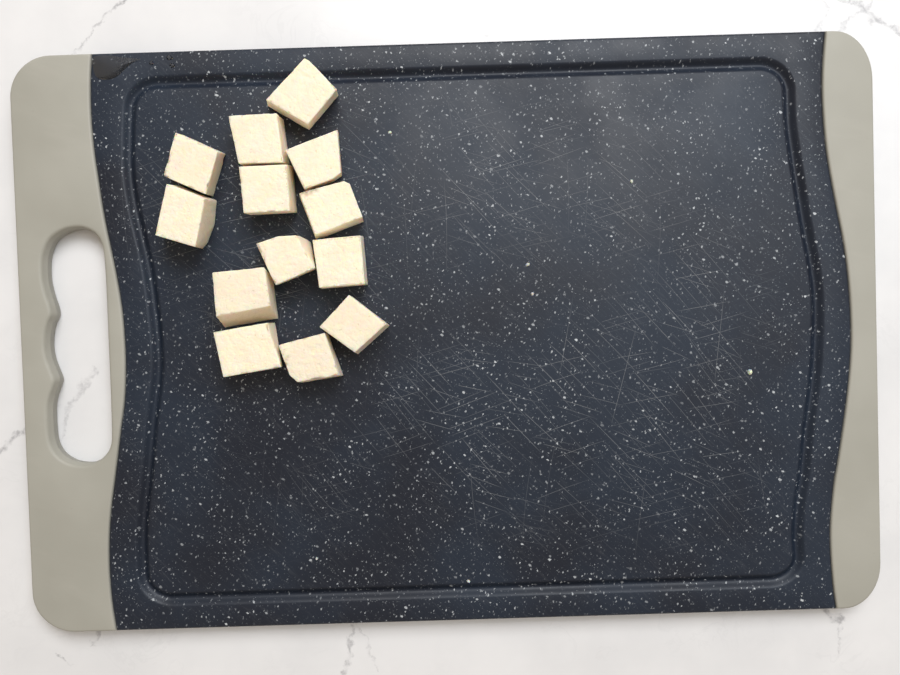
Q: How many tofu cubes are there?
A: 13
